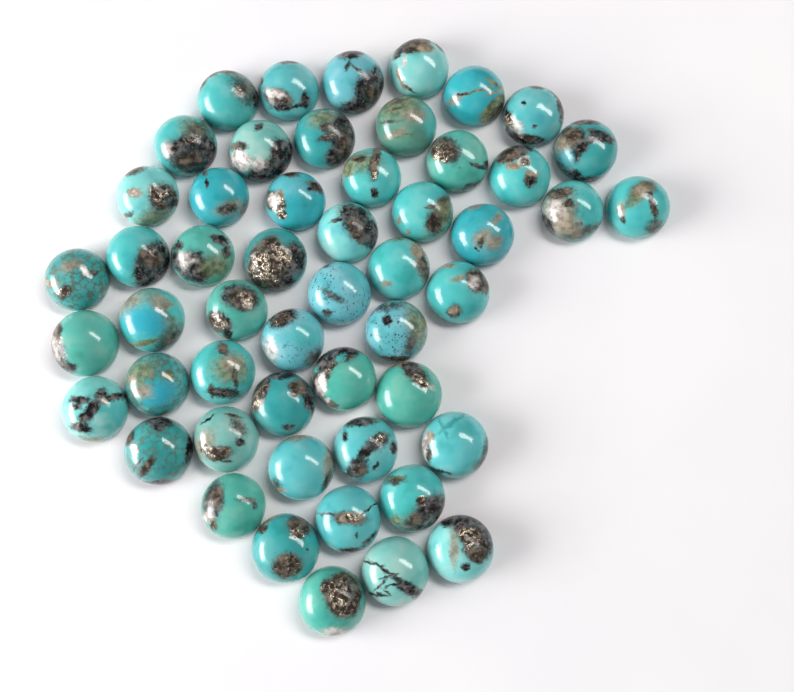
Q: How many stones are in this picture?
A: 52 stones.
